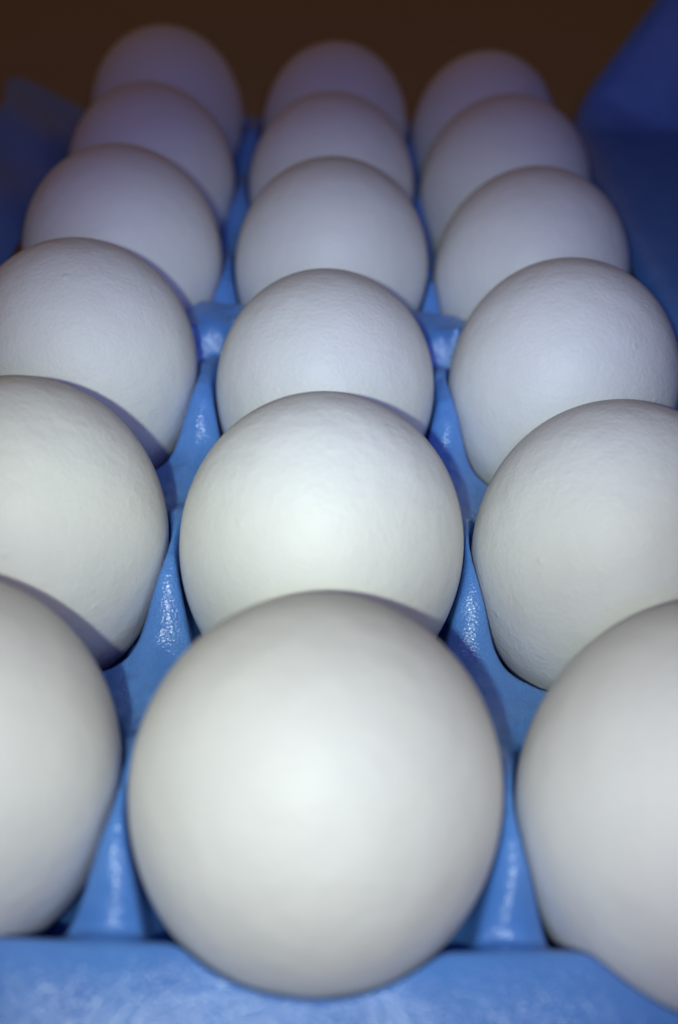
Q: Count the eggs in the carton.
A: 18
